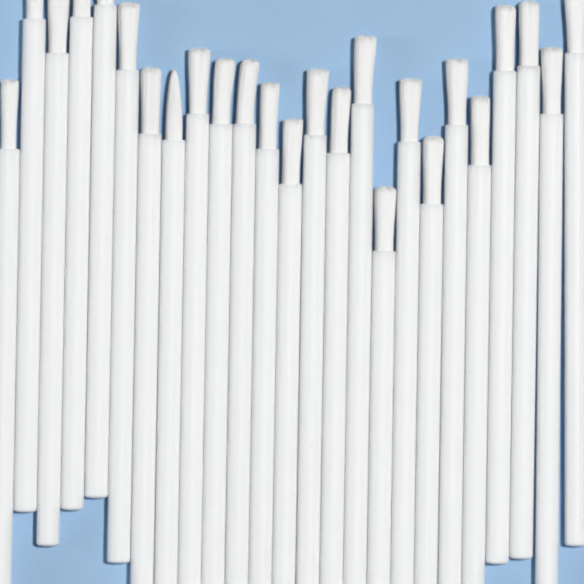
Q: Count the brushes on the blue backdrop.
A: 25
